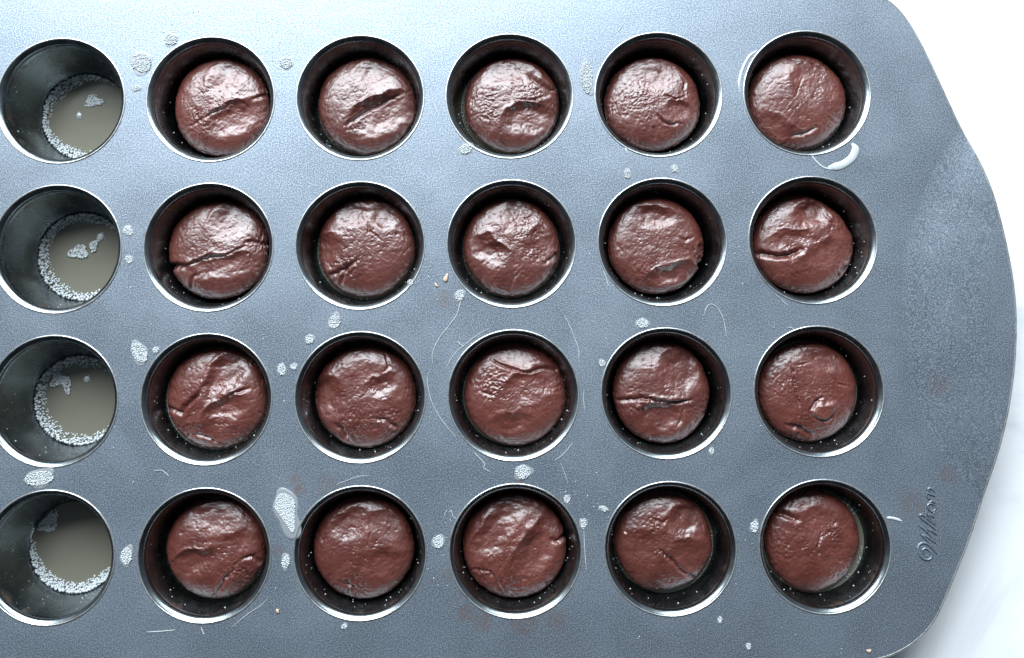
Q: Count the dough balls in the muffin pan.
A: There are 20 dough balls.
